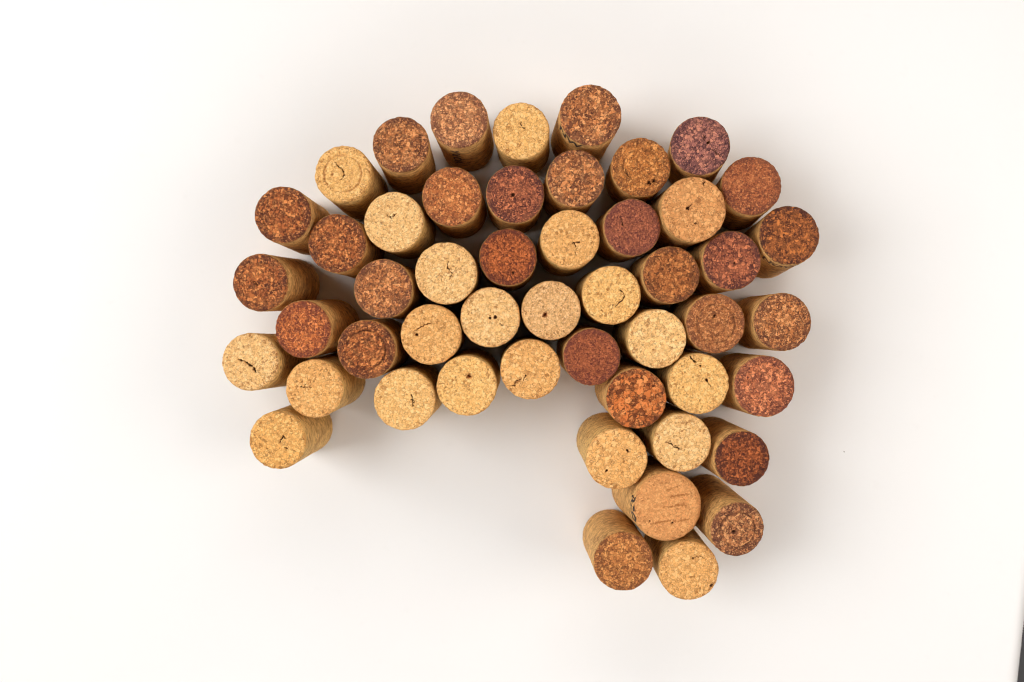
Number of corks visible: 50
